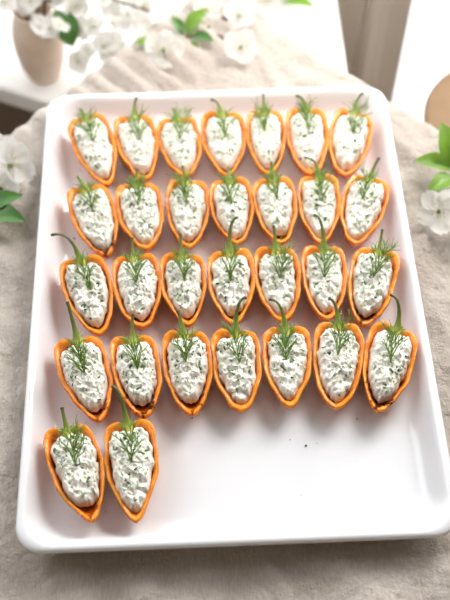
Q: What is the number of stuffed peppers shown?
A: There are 30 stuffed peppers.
